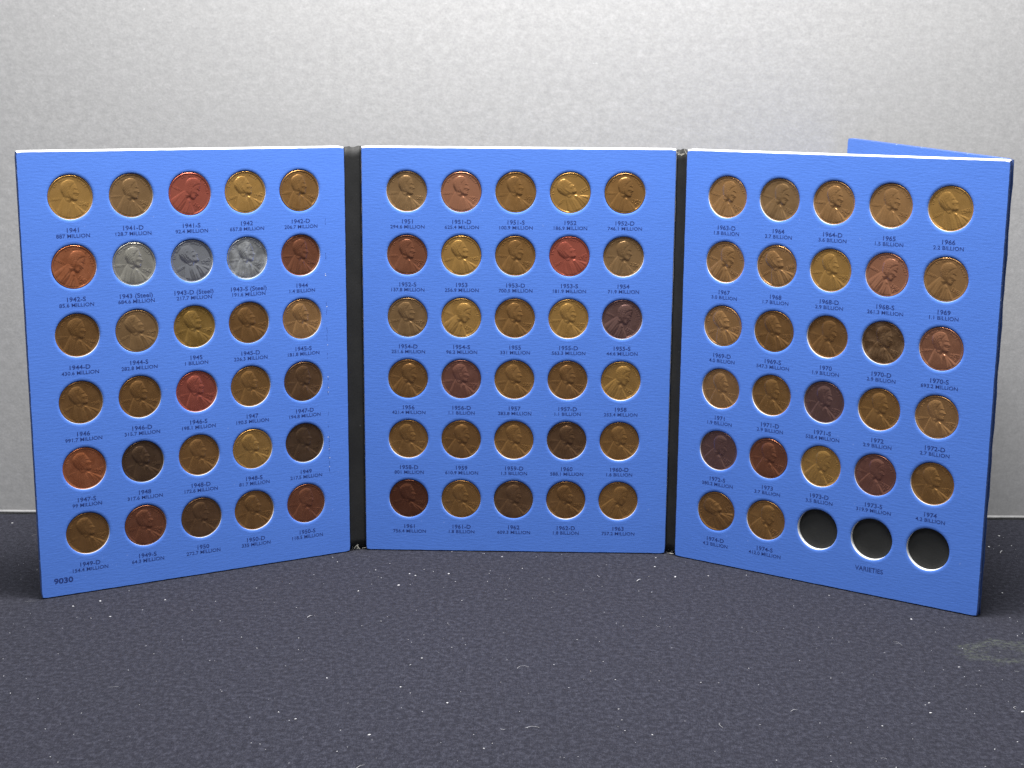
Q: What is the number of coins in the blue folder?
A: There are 87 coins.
